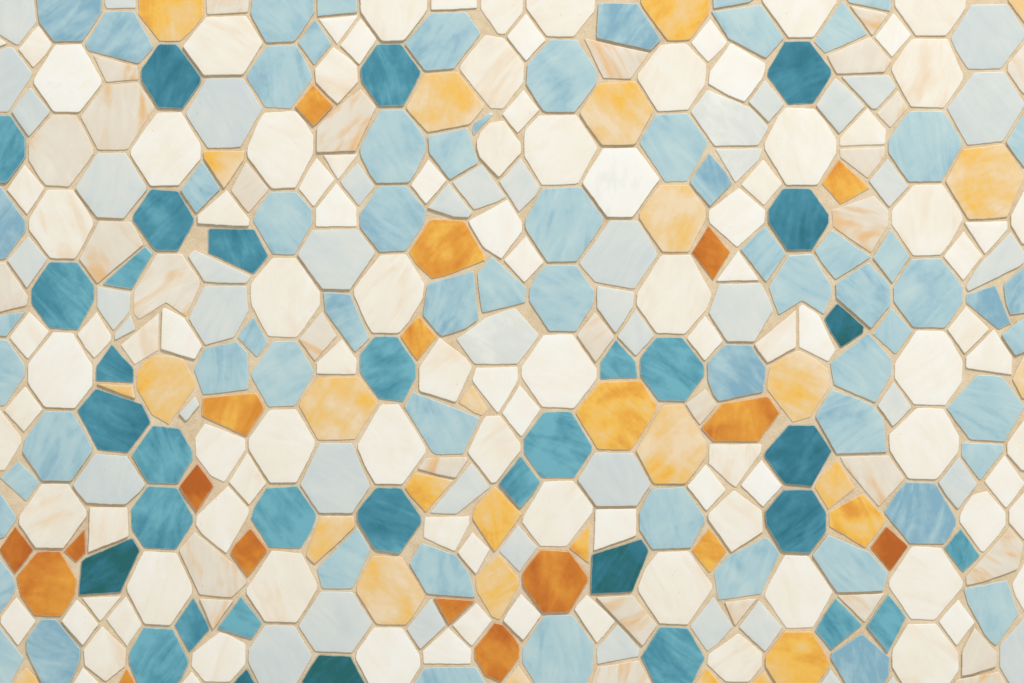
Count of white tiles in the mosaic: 185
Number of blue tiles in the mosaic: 66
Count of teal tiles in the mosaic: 34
